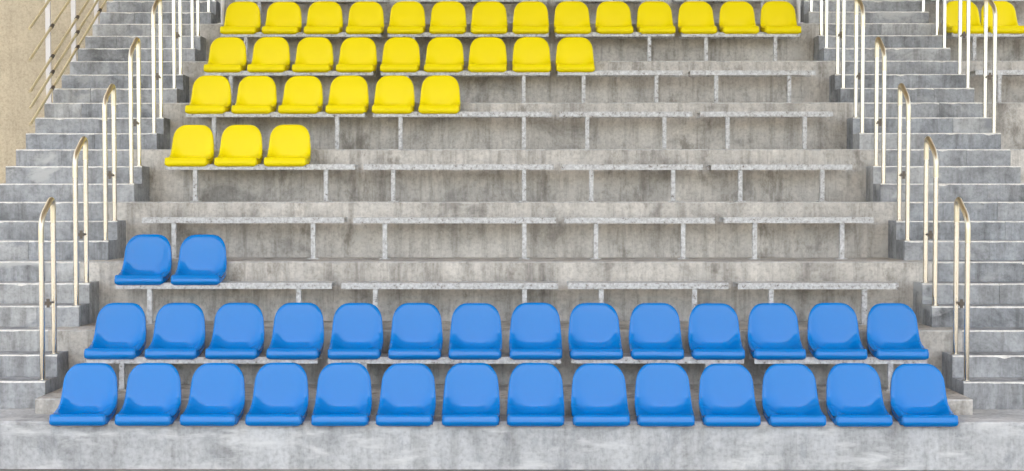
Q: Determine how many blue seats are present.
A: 30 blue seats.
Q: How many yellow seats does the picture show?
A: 34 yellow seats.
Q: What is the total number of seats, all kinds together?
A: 64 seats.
